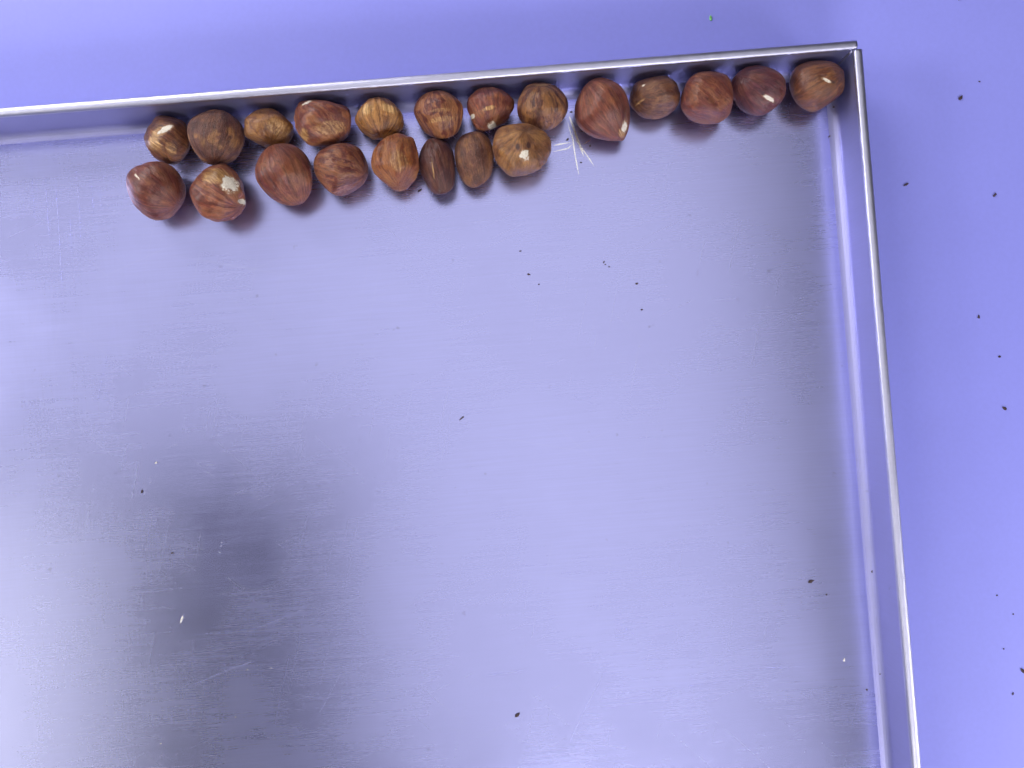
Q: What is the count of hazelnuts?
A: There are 21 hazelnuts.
